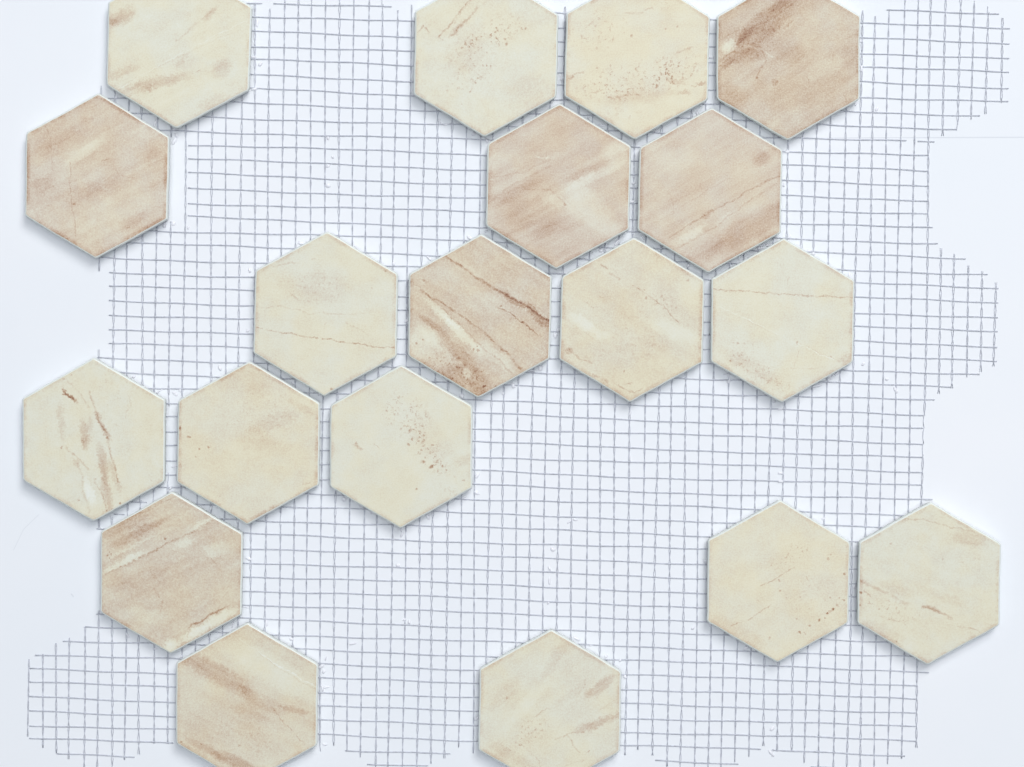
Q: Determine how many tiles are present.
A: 19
